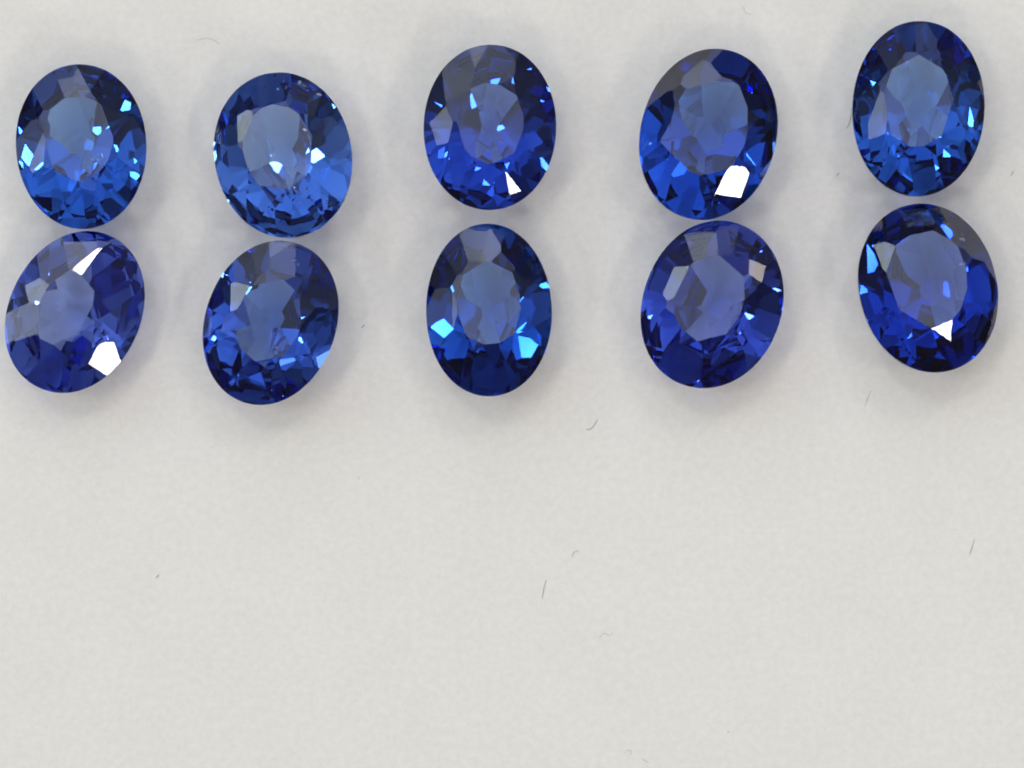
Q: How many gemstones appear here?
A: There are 10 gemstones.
